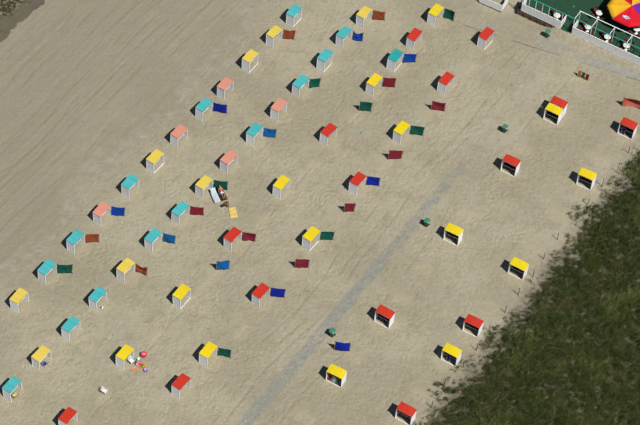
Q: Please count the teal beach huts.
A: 15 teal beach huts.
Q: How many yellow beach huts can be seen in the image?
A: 22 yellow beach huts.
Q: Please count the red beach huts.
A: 15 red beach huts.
